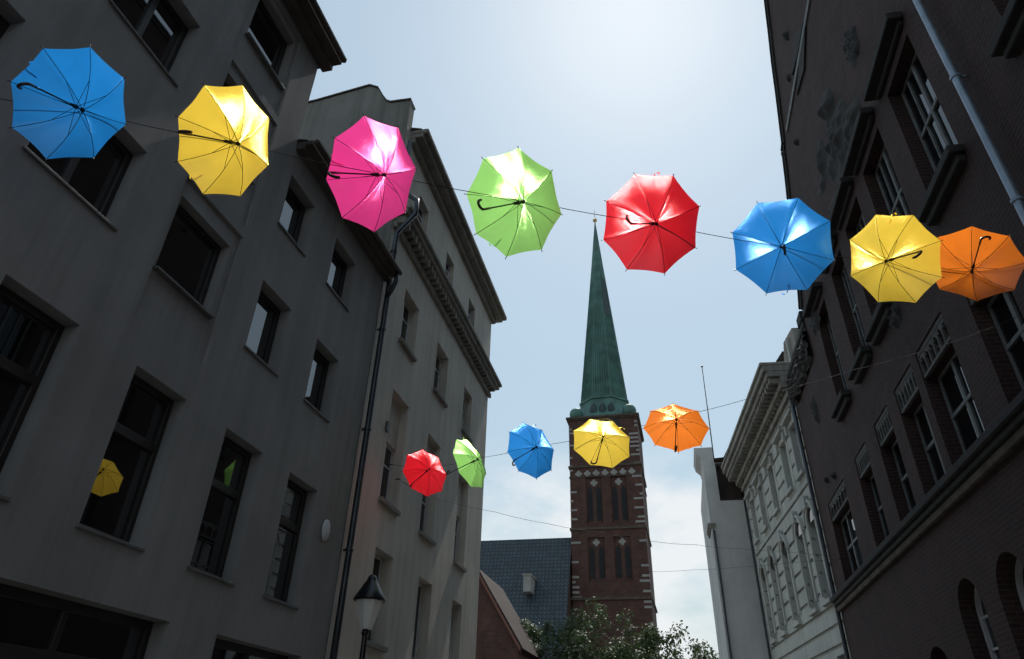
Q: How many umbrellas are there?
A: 13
